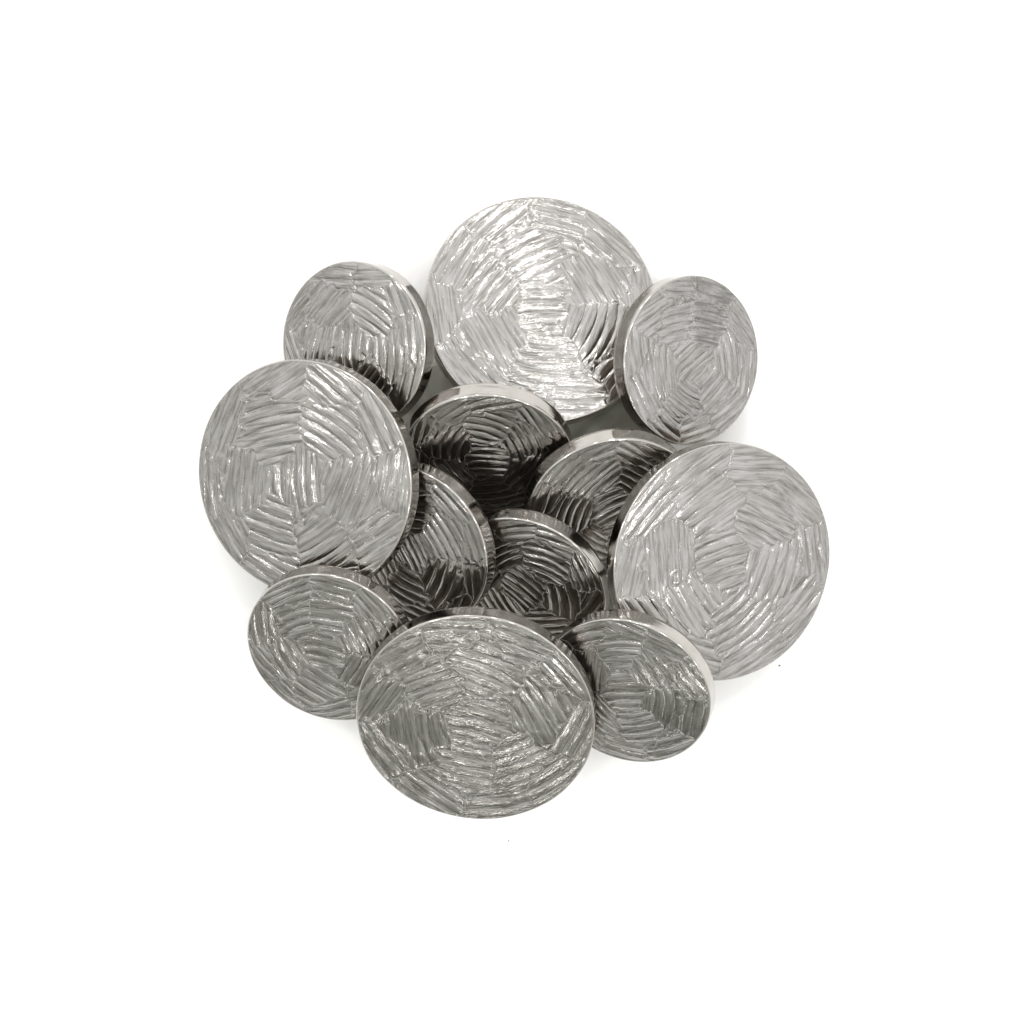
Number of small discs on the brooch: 8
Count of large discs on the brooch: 4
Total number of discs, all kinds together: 12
